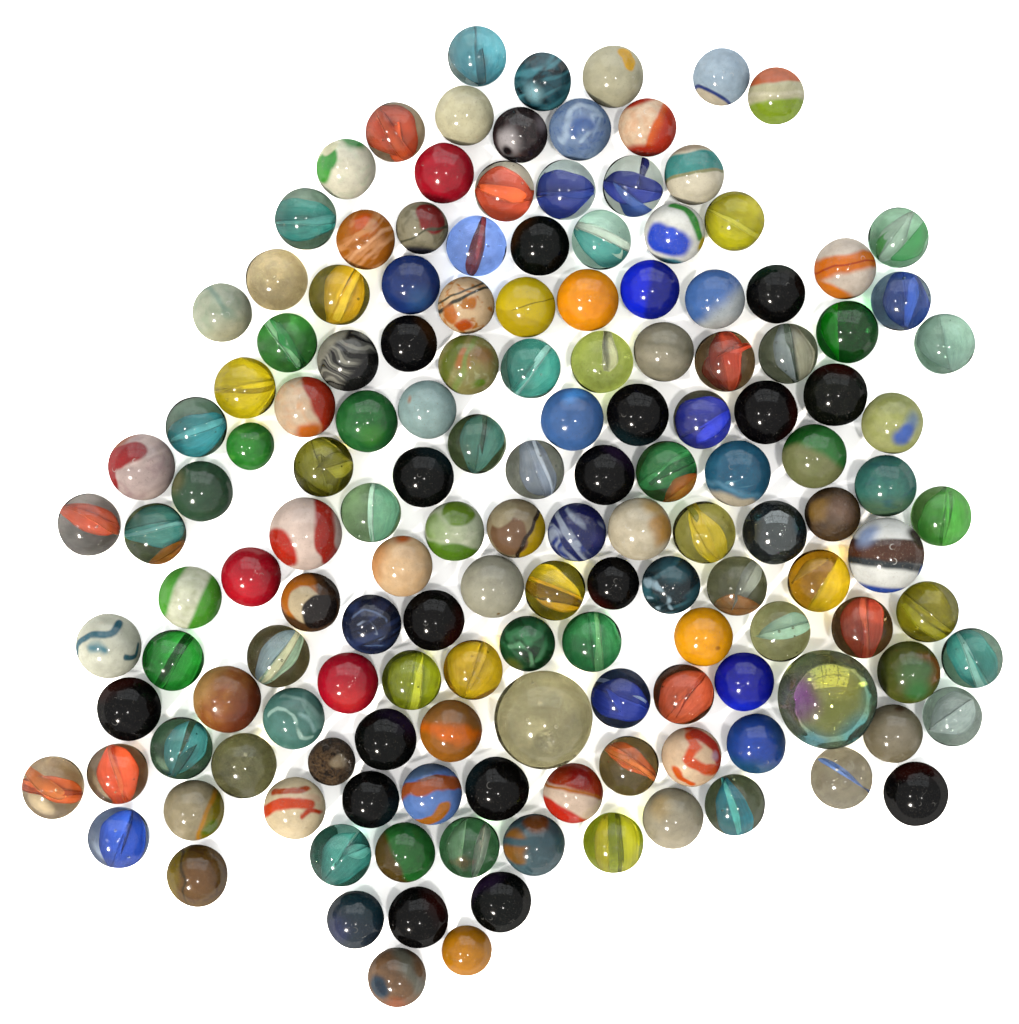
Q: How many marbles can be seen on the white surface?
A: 152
